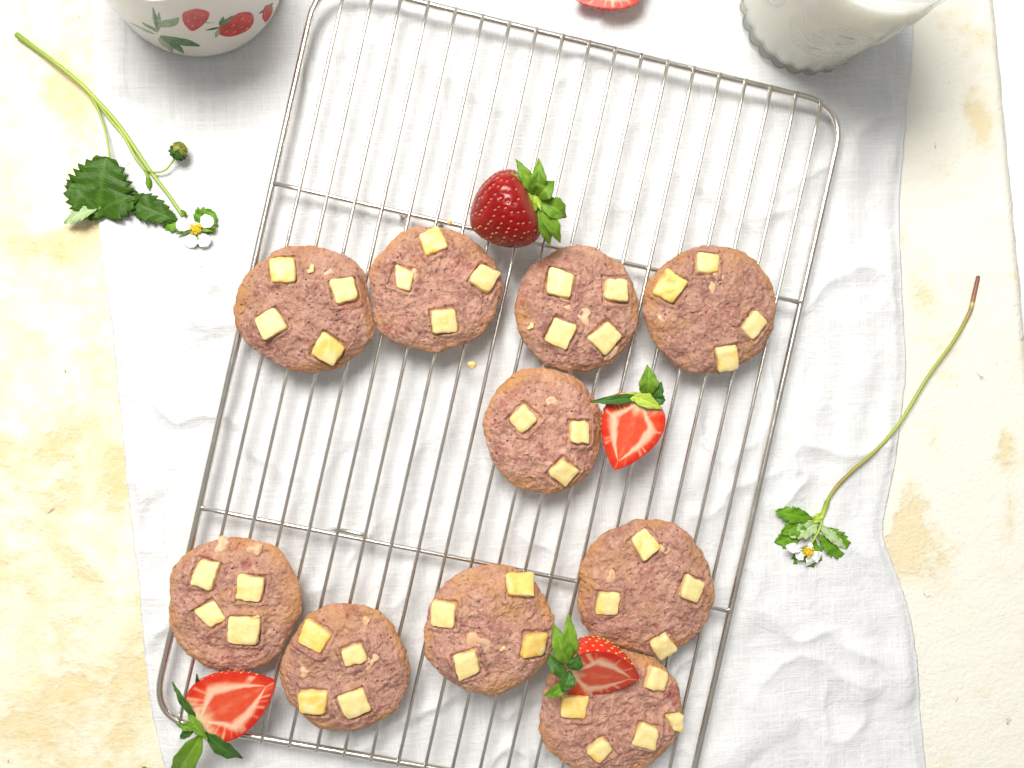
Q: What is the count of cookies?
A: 10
